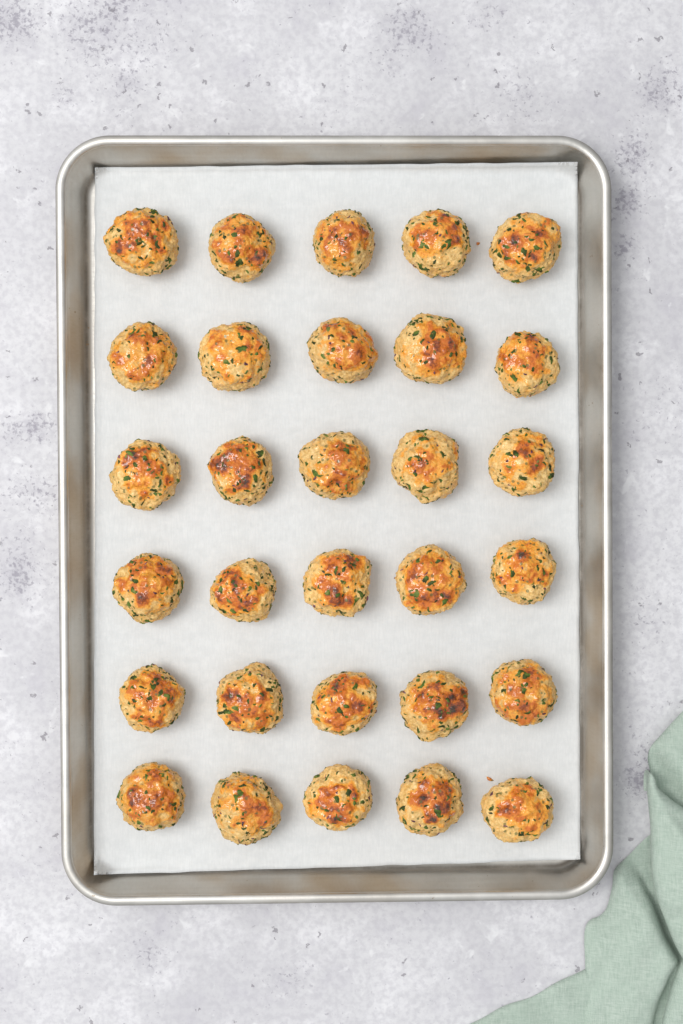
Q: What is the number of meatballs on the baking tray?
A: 30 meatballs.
